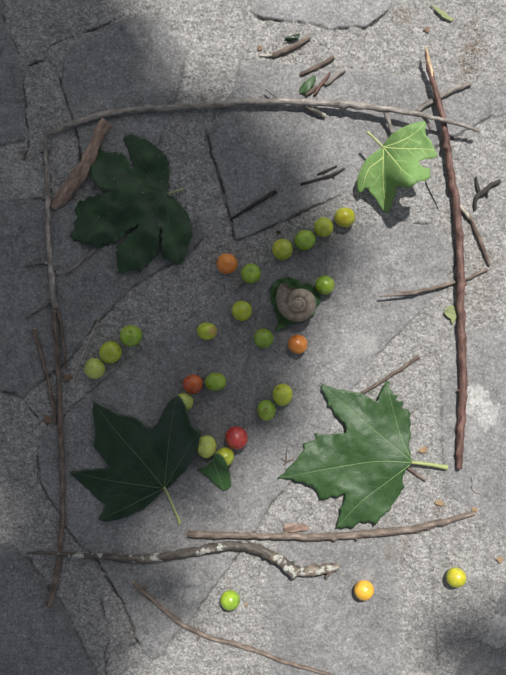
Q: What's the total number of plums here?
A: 25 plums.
